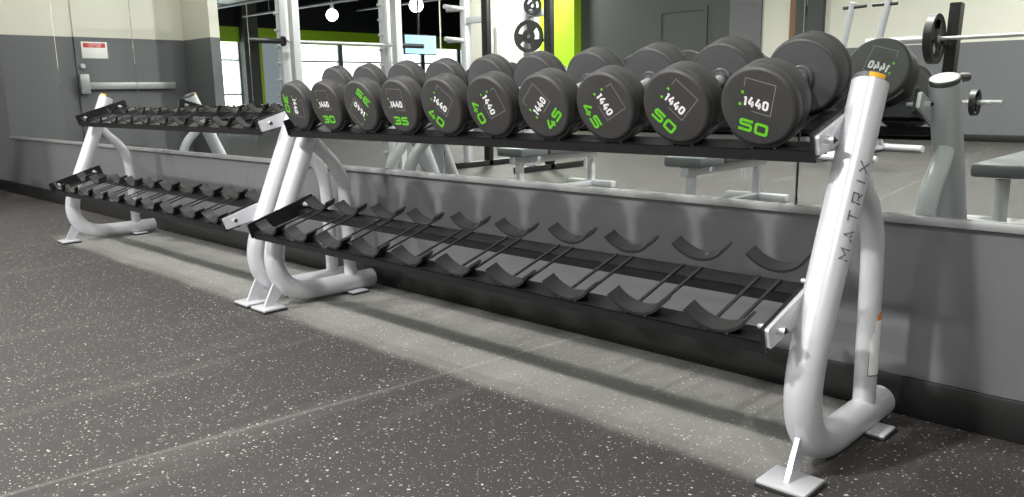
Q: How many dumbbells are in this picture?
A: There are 10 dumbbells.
